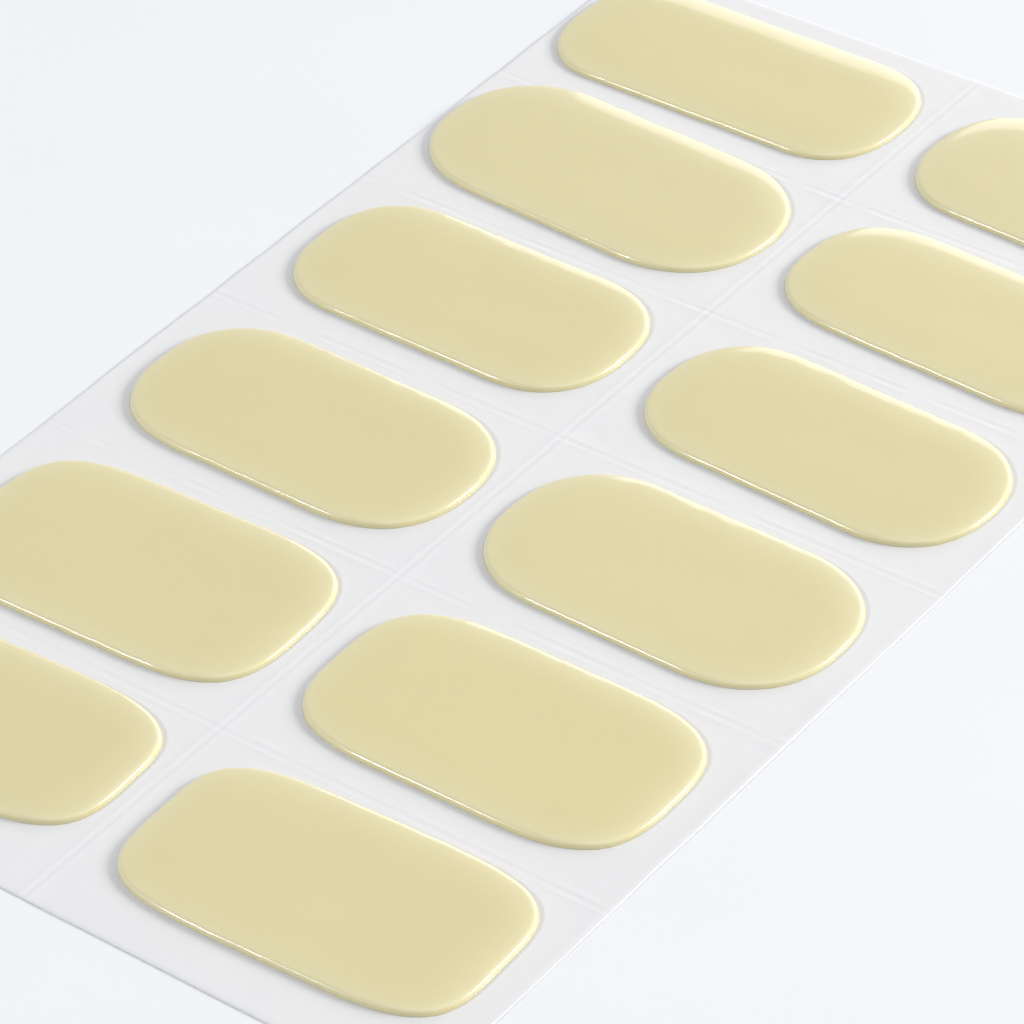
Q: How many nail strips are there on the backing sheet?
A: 12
